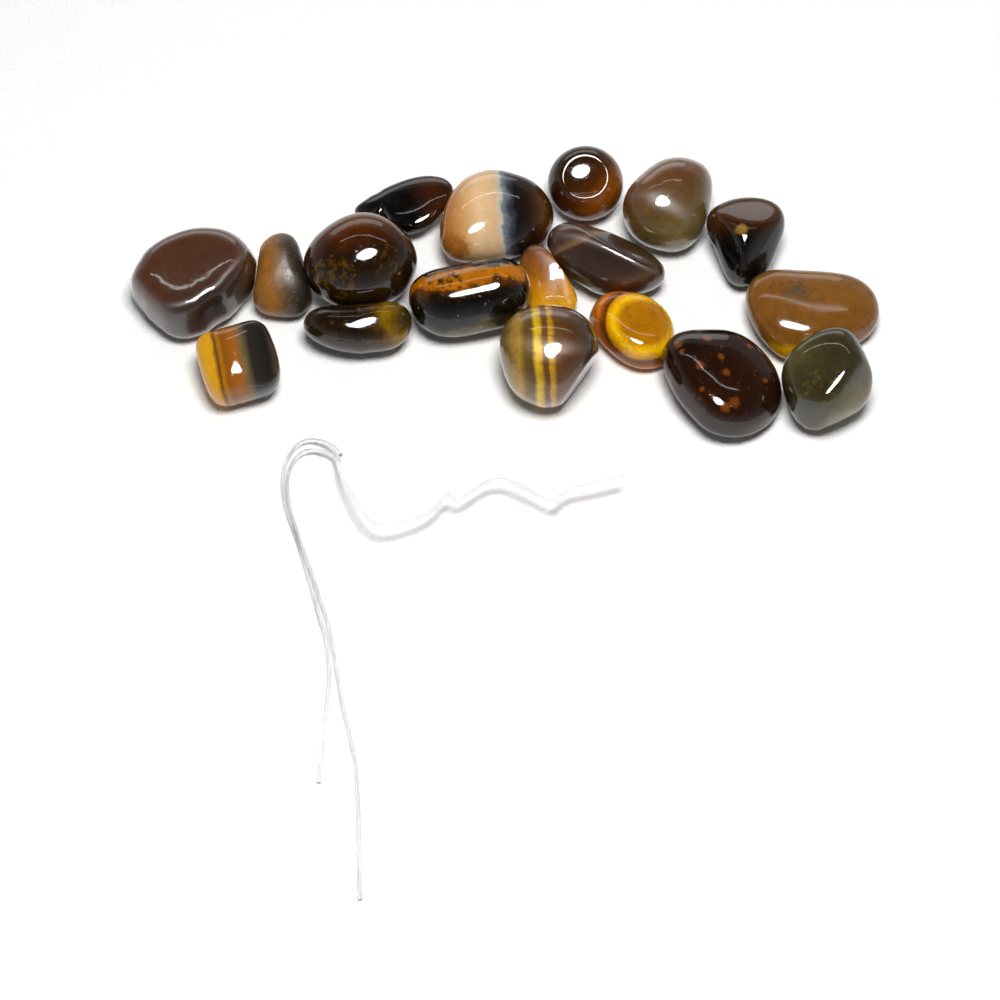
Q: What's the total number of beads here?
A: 18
